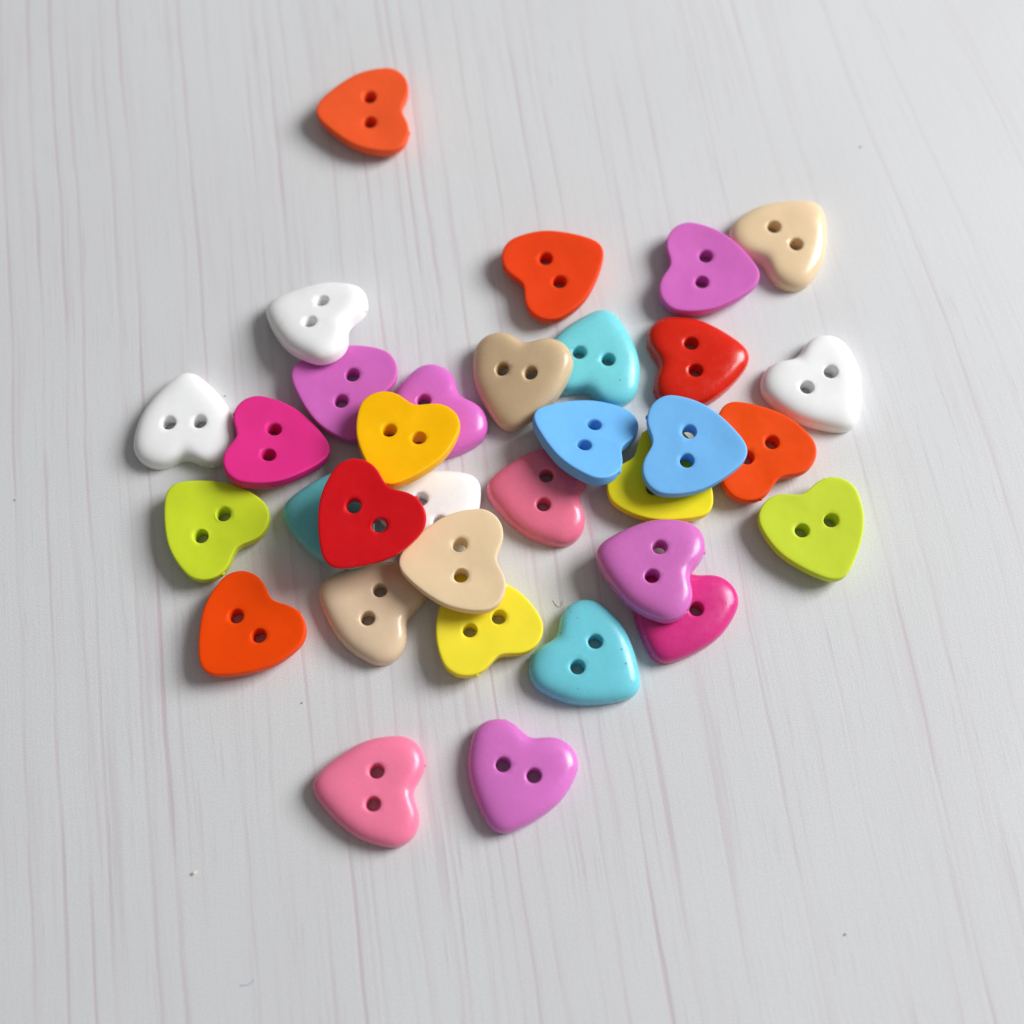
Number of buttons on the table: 33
